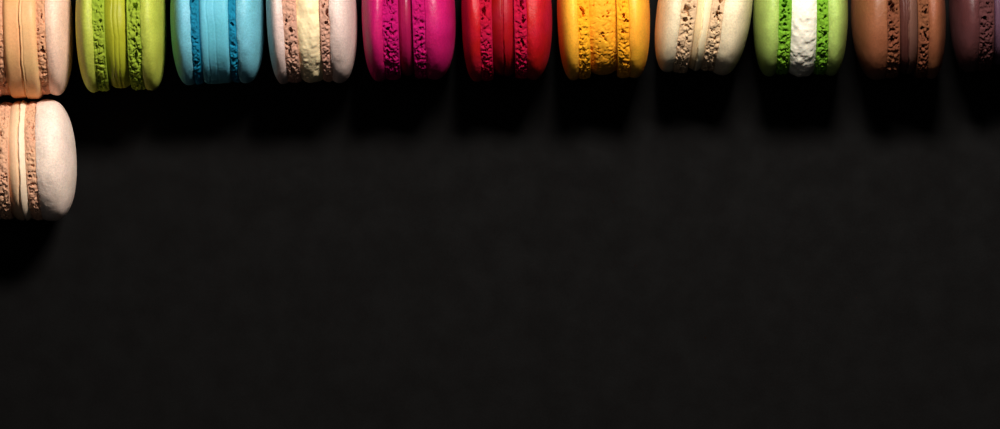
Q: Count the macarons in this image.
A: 12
